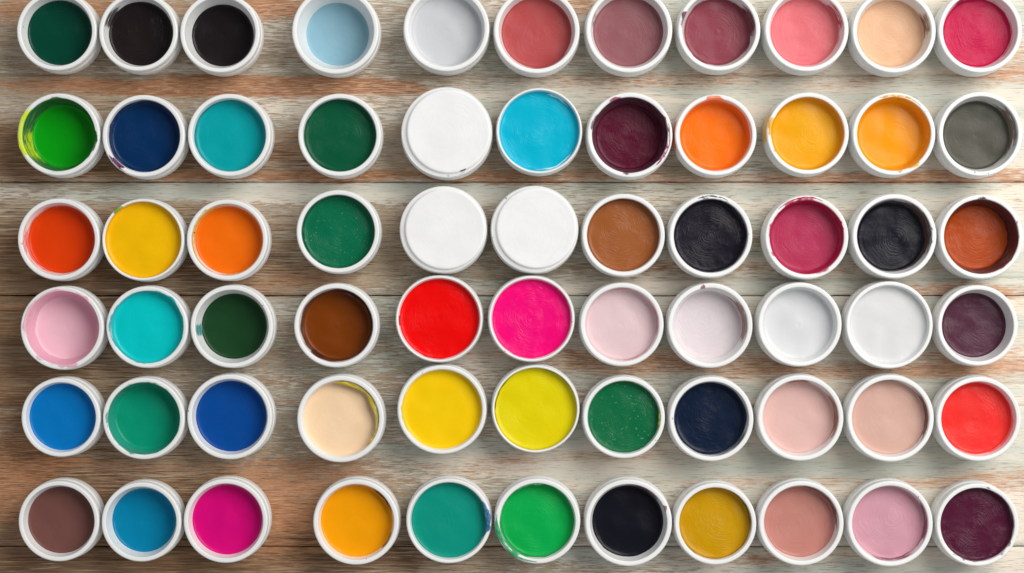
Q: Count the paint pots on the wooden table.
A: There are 66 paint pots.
